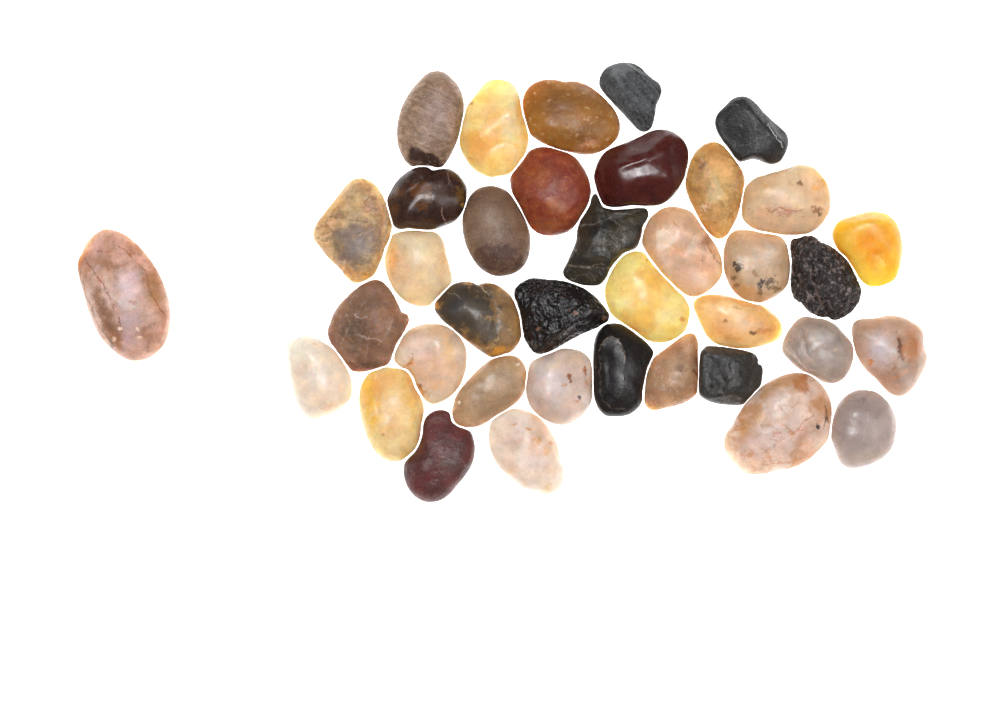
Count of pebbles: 38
